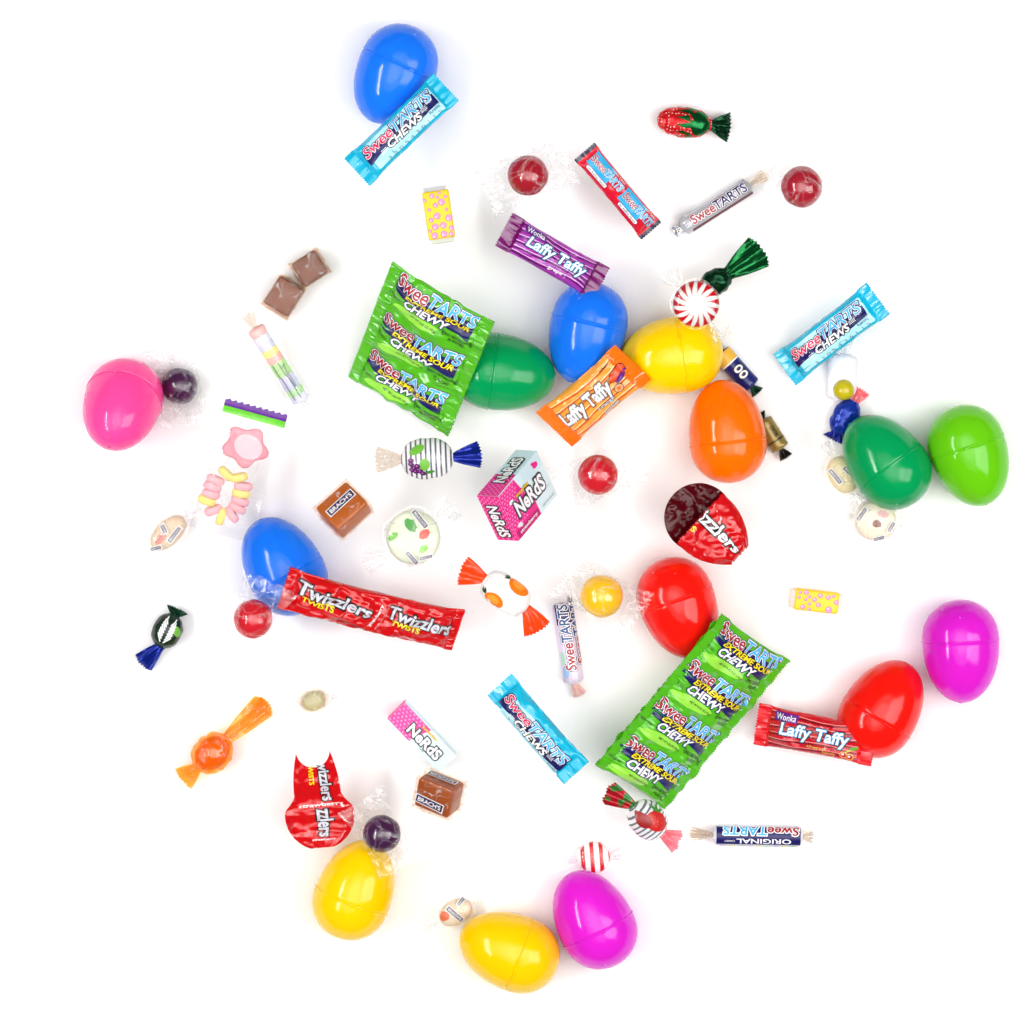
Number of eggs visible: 15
